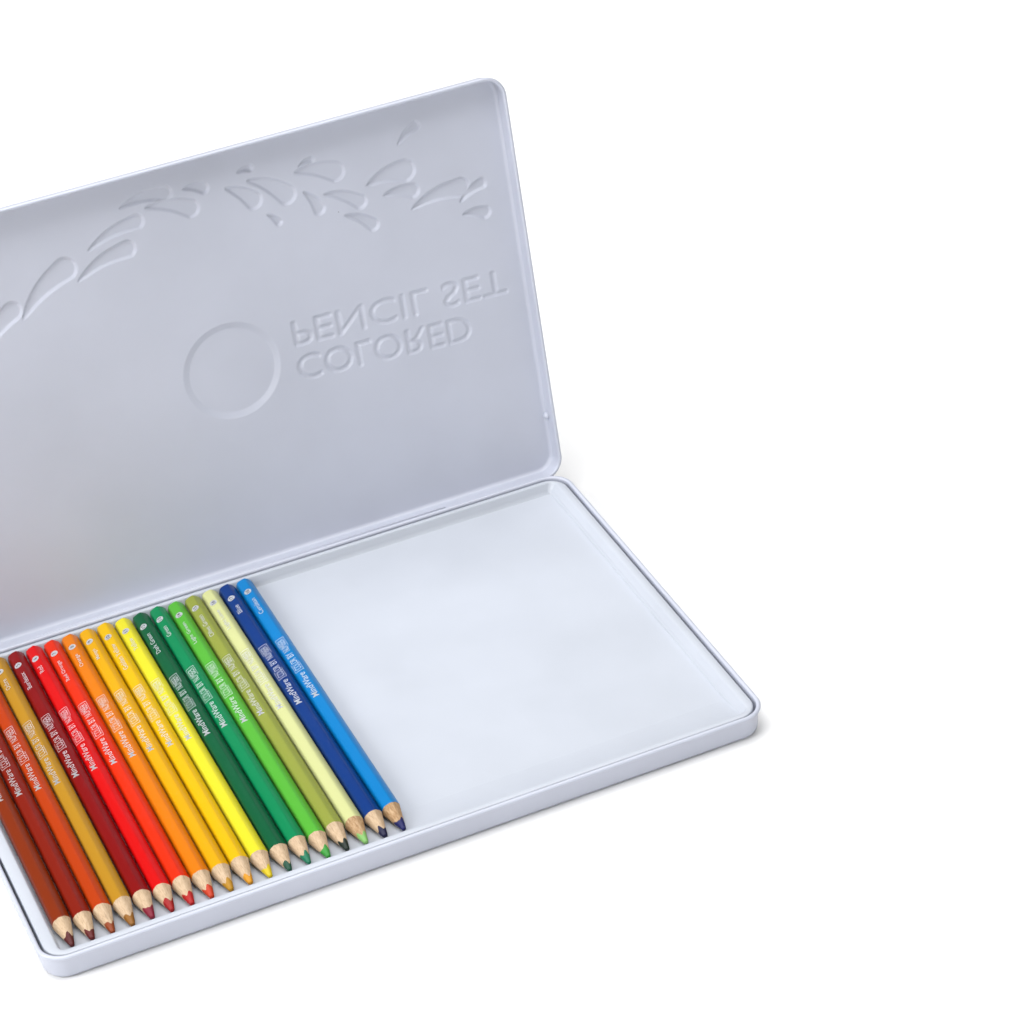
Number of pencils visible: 18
